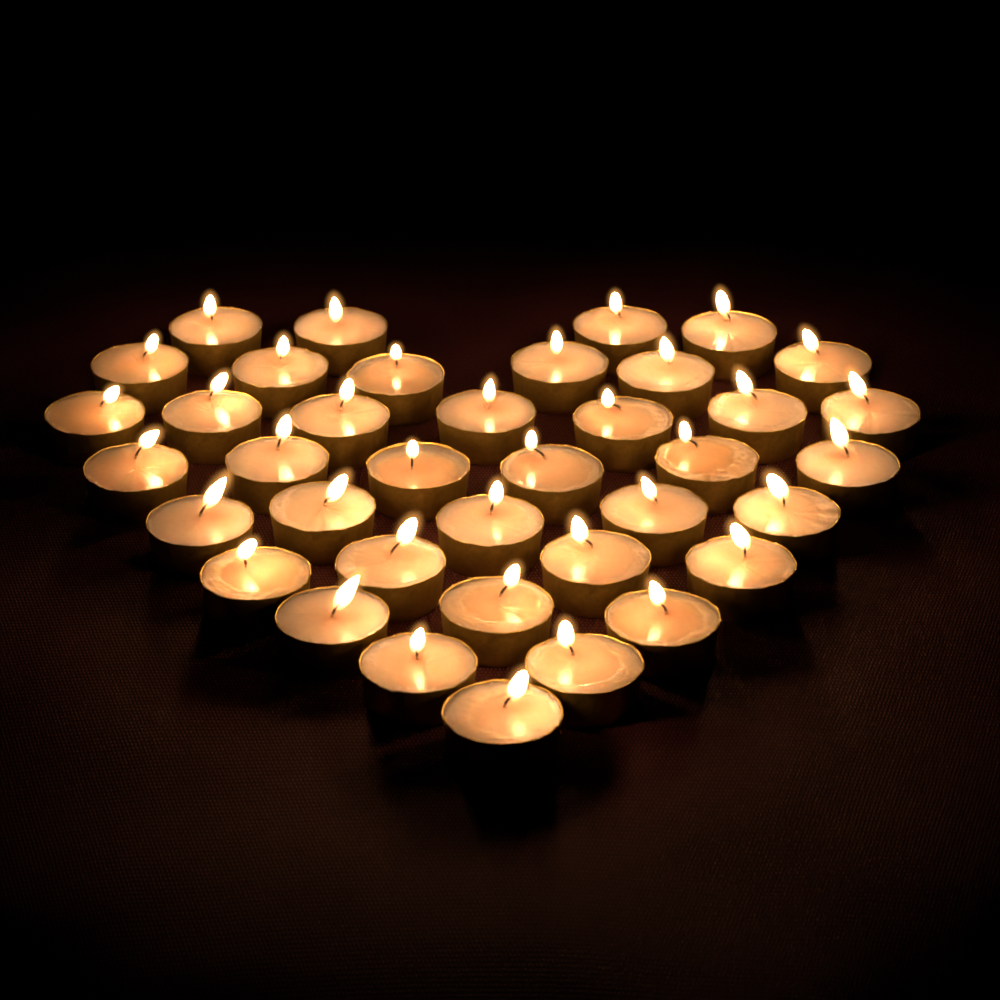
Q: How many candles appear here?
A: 38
